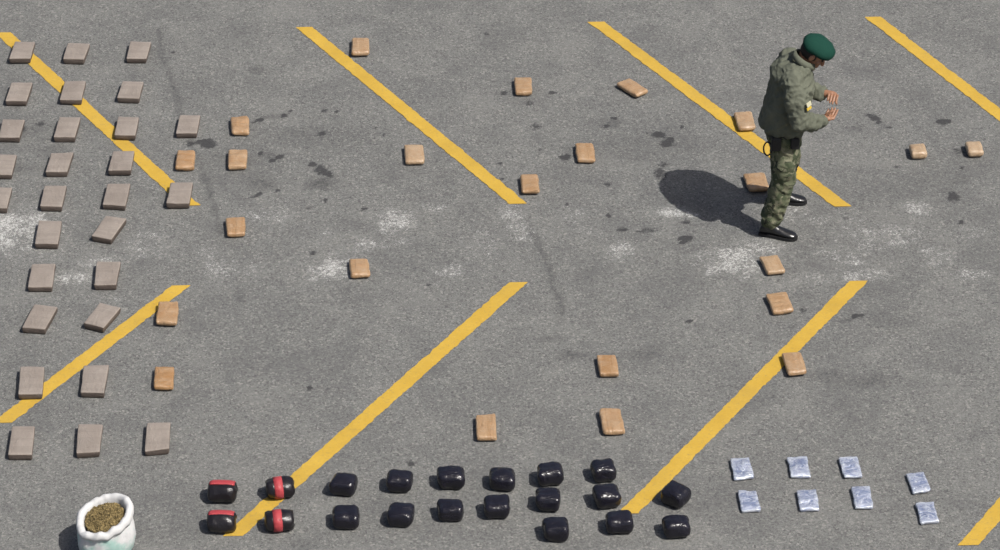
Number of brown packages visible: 23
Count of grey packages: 28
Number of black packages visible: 16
